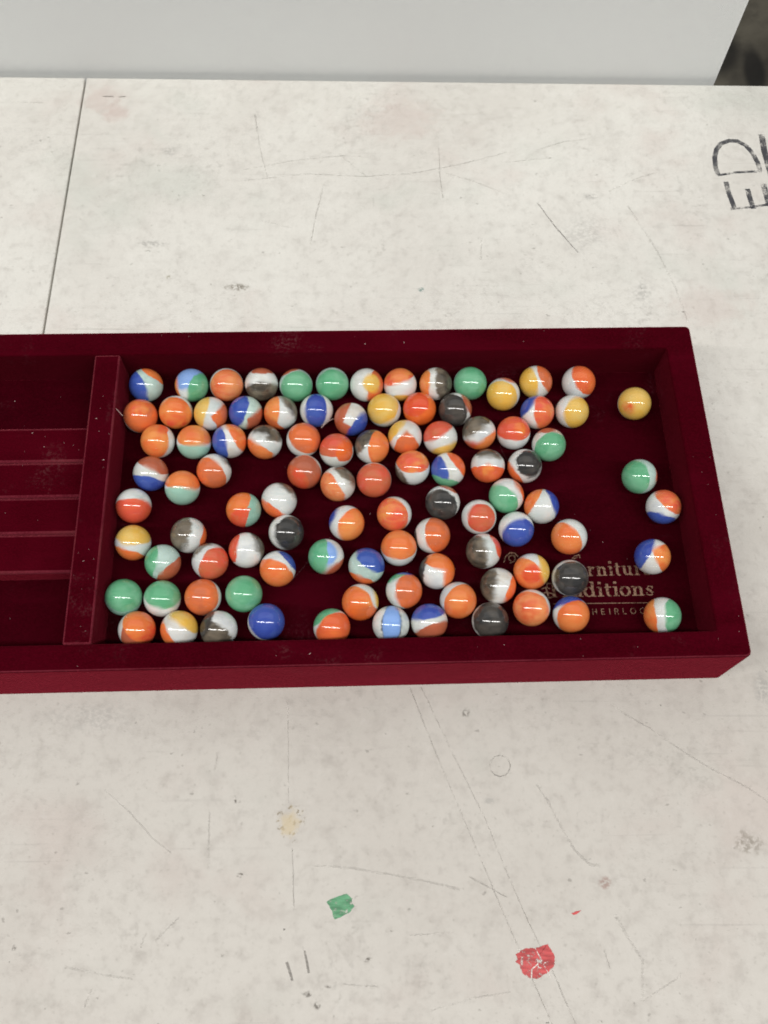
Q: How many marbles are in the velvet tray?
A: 96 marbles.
